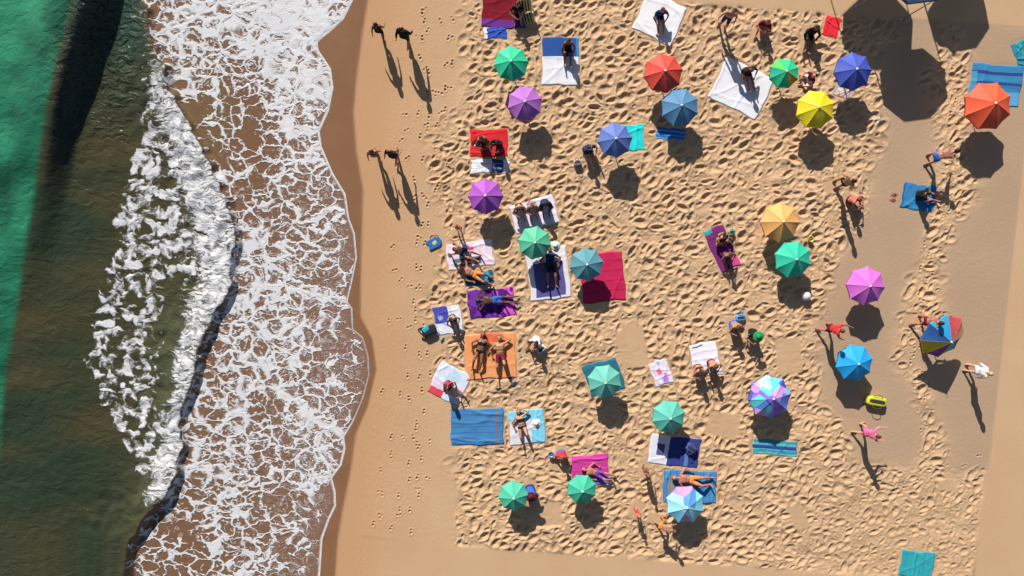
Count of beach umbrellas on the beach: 23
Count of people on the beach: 50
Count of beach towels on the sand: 34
